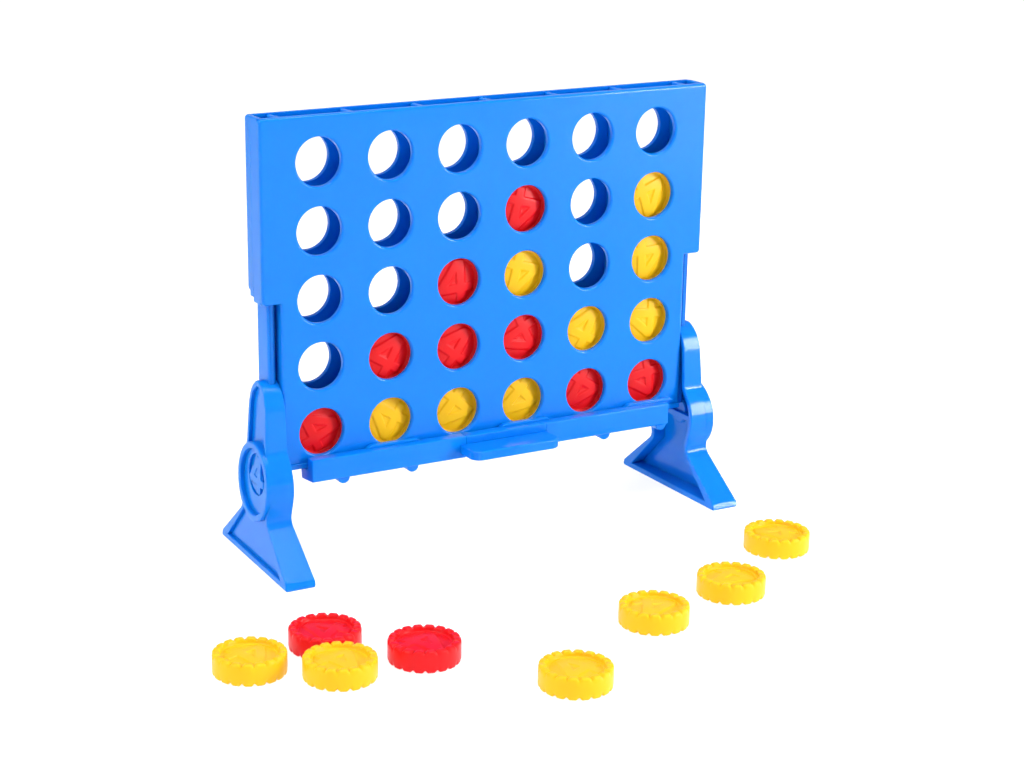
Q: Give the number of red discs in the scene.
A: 10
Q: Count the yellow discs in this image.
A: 14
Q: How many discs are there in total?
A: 24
